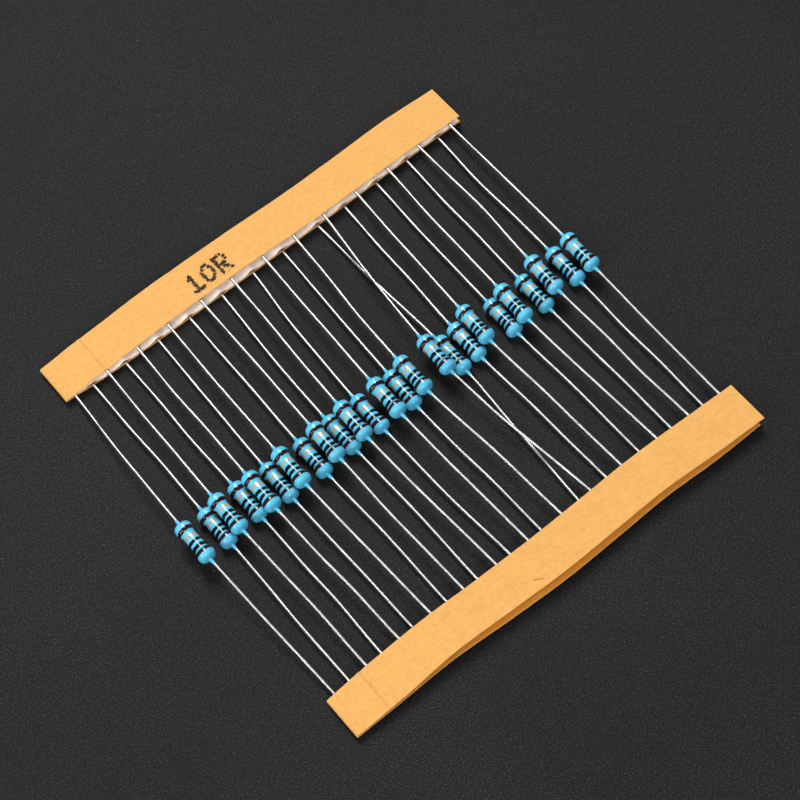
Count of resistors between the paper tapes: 25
